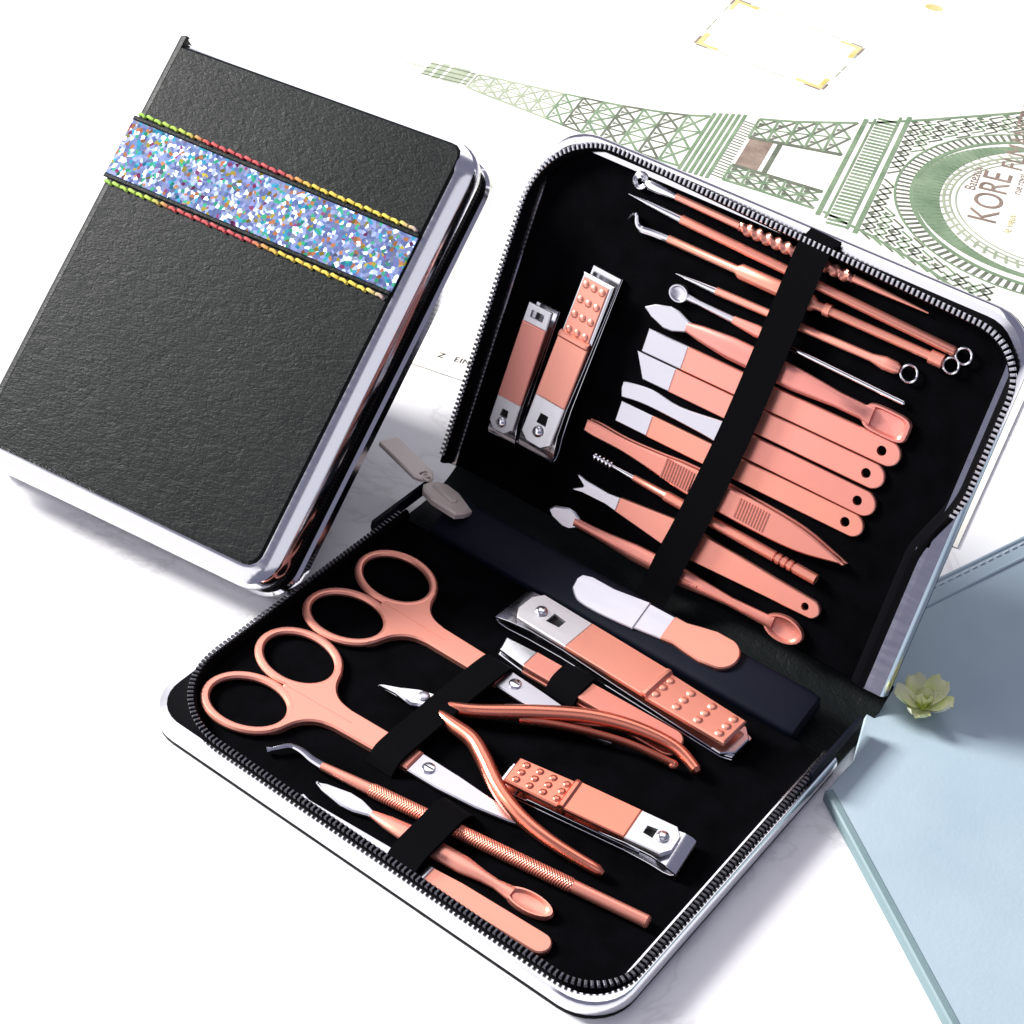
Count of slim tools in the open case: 19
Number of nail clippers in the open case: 4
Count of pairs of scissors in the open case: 2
